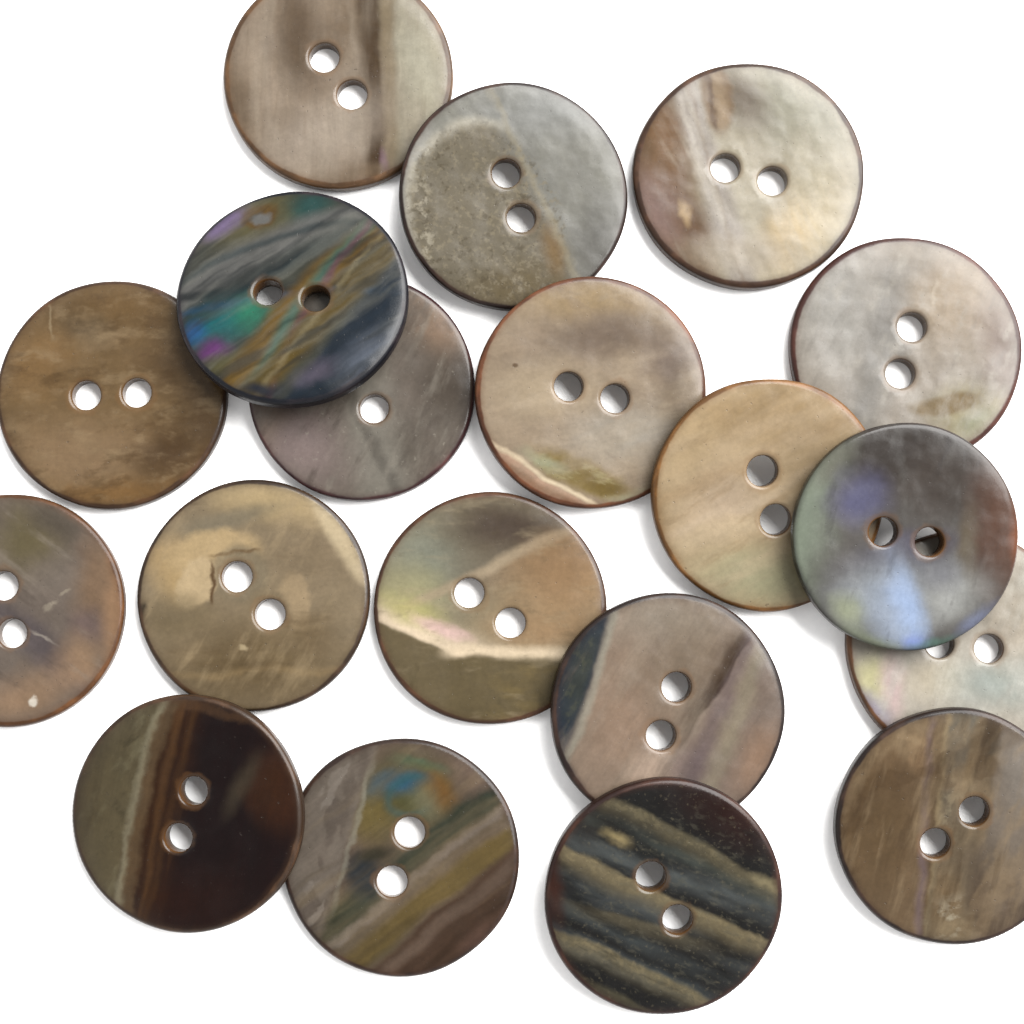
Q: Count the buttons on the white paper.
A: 19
